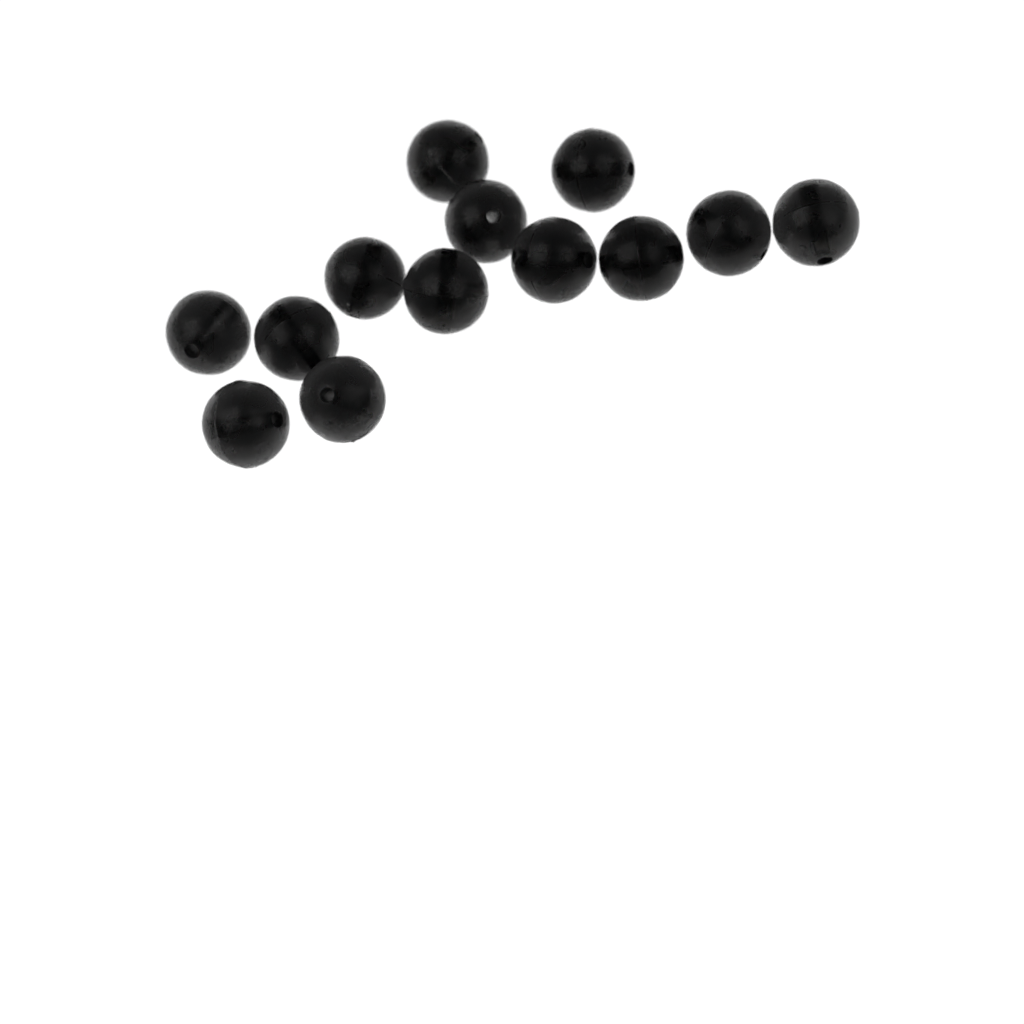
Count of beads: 13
